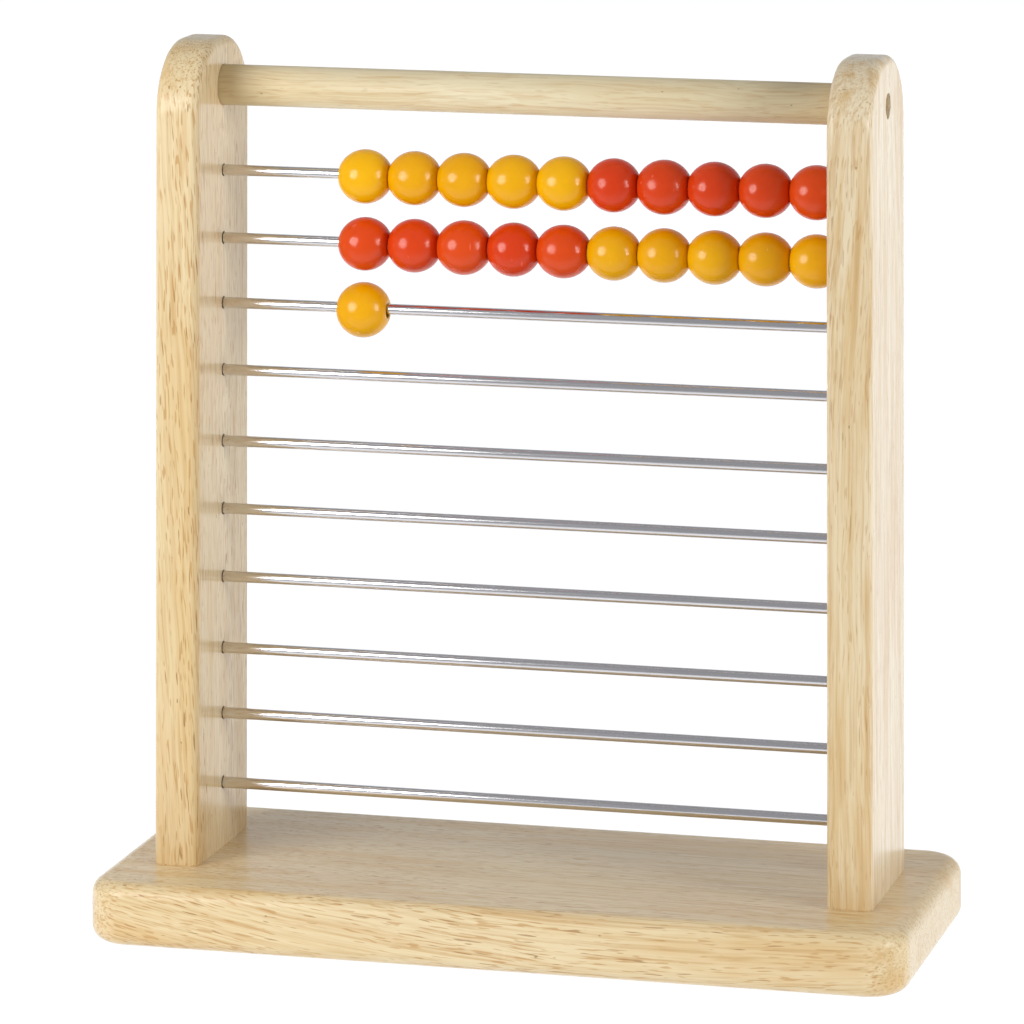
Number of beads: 21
